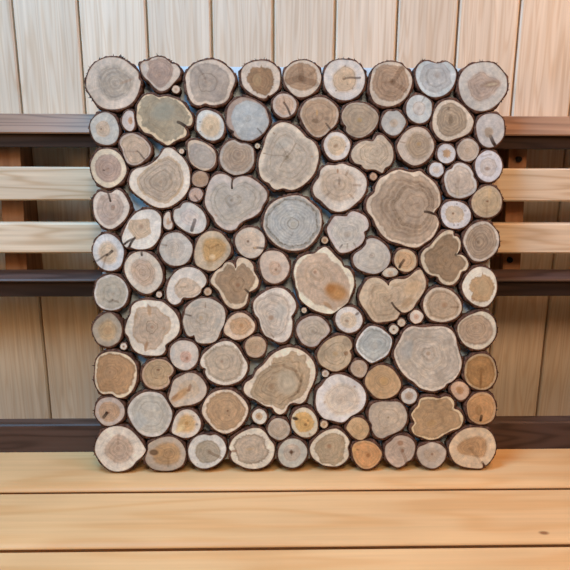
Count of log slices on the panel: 125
